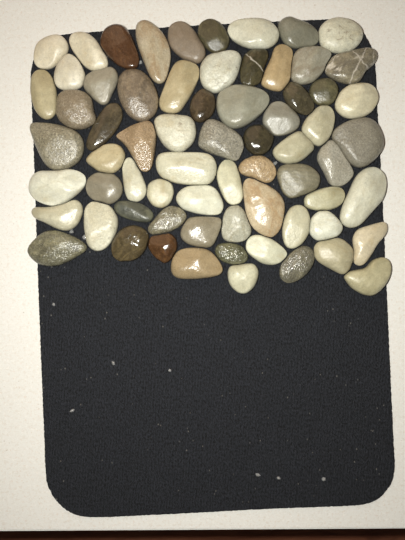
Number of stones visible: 68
